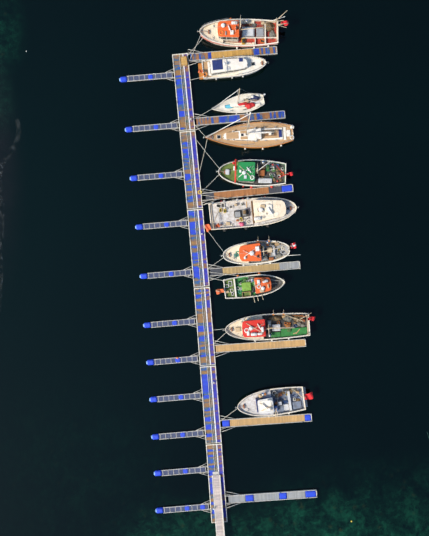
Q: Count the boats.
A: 10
